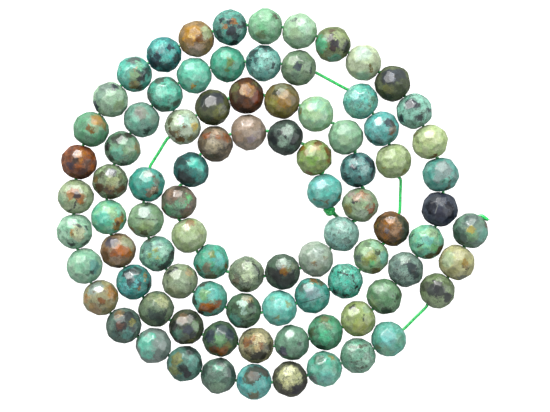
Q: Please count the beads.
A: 88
